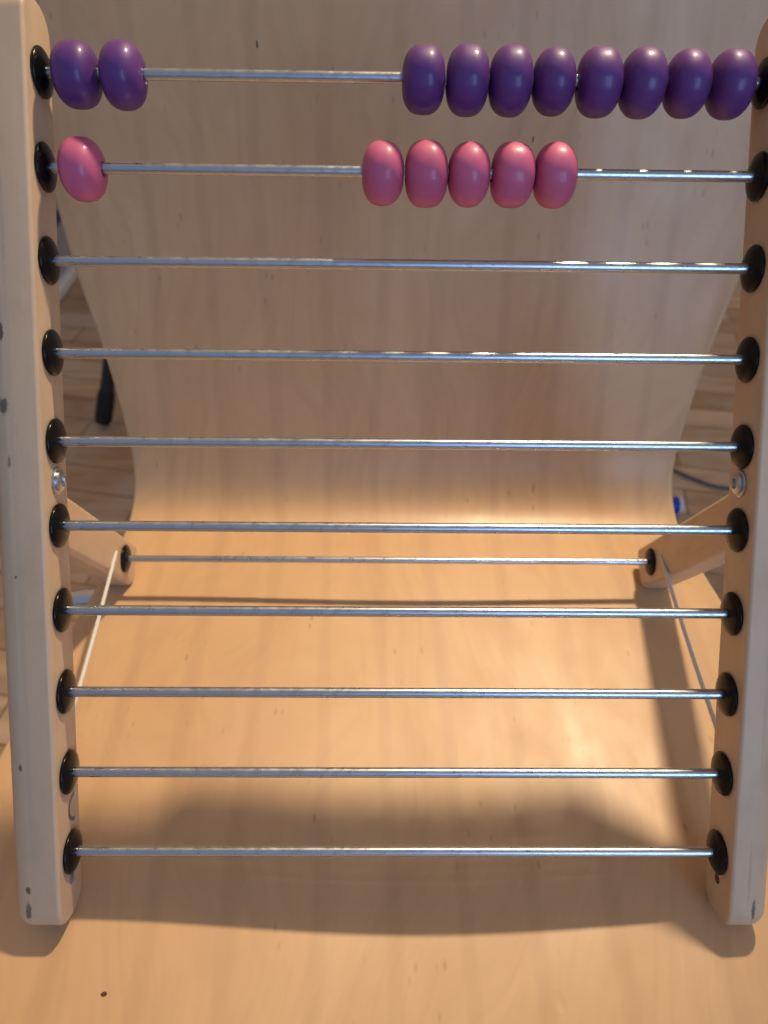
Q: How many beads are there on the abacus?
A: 16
